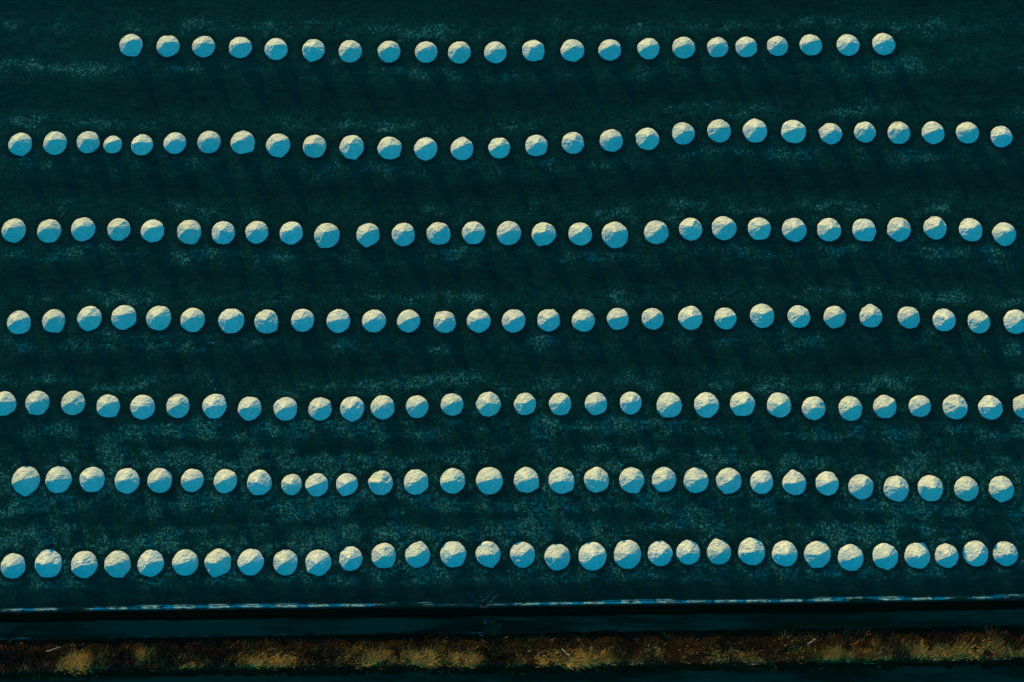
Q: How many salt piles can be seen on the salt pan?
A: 200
